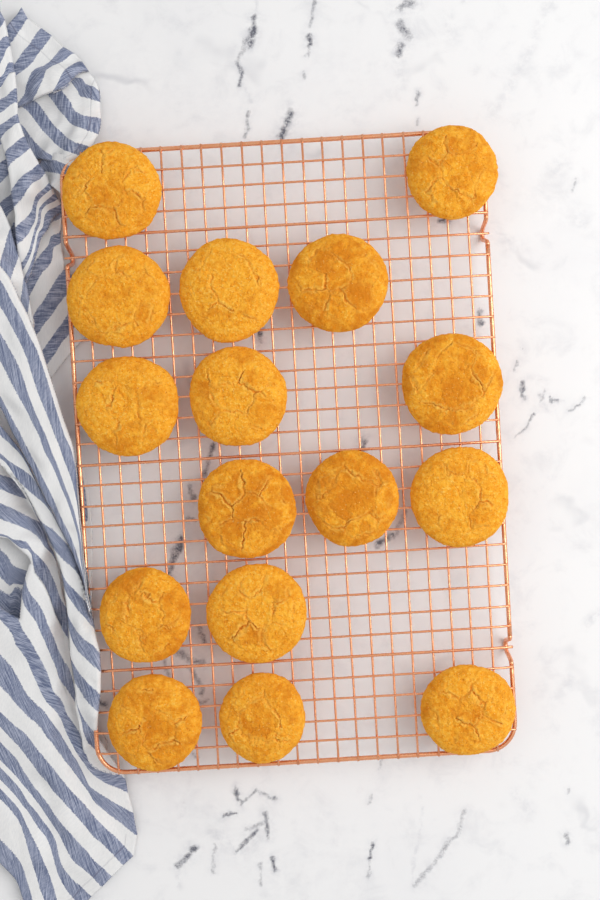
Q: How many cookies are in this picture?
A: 16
